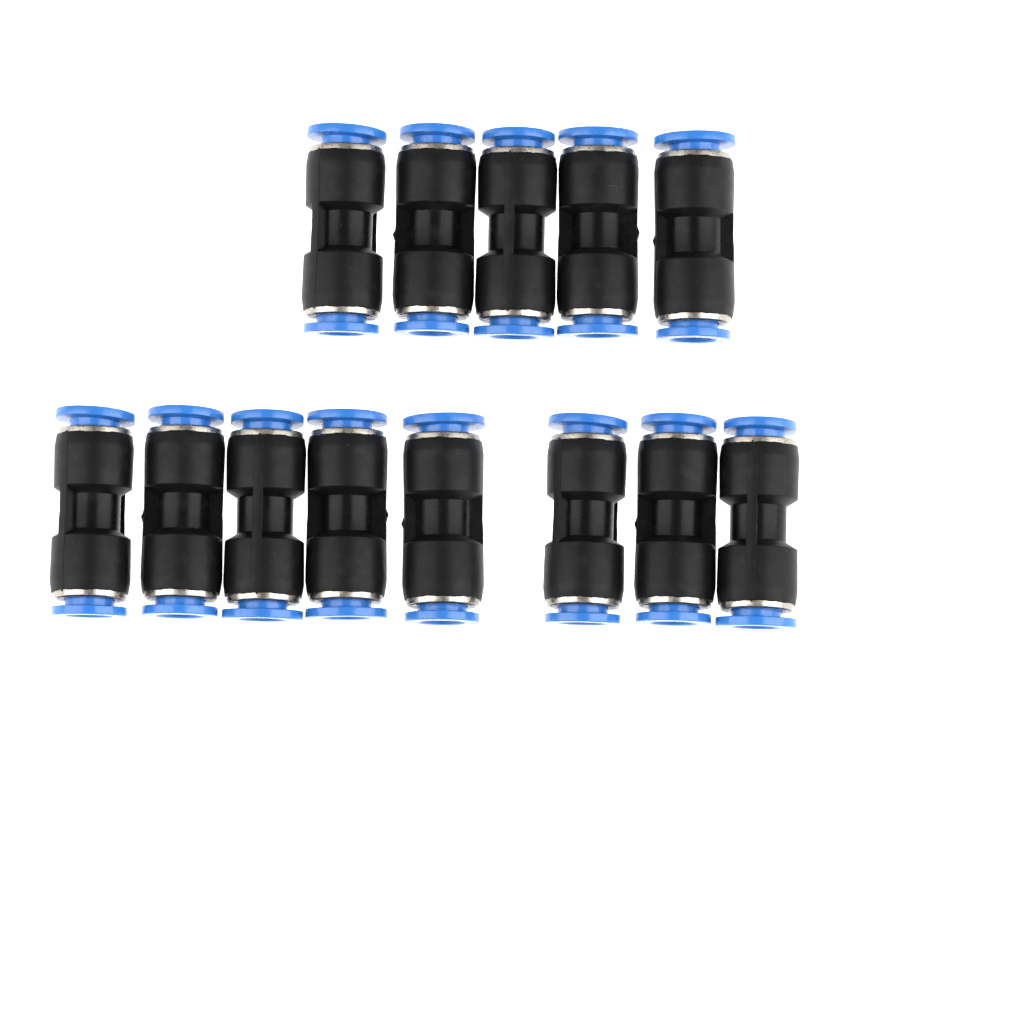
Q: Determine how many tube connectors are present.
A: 13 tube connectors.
